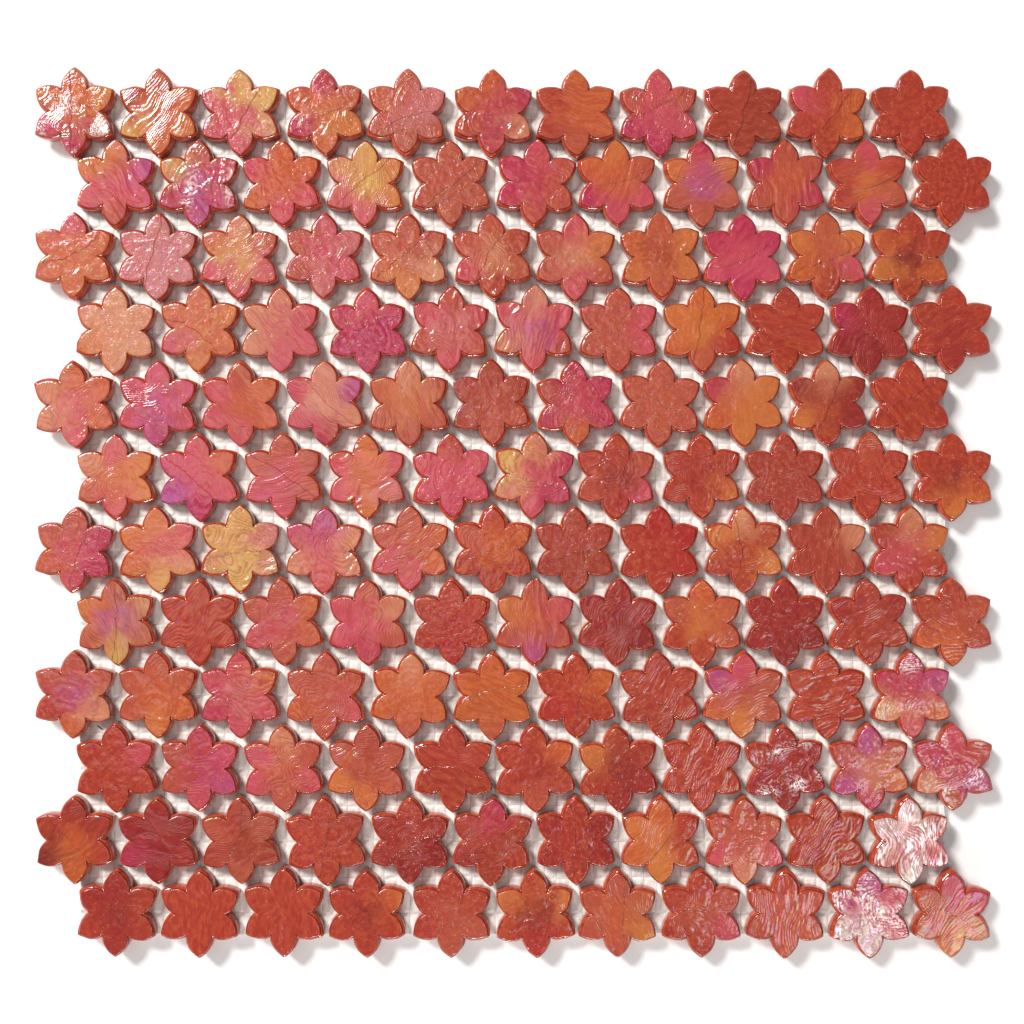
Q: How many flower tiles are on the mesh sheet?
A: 132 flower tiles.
